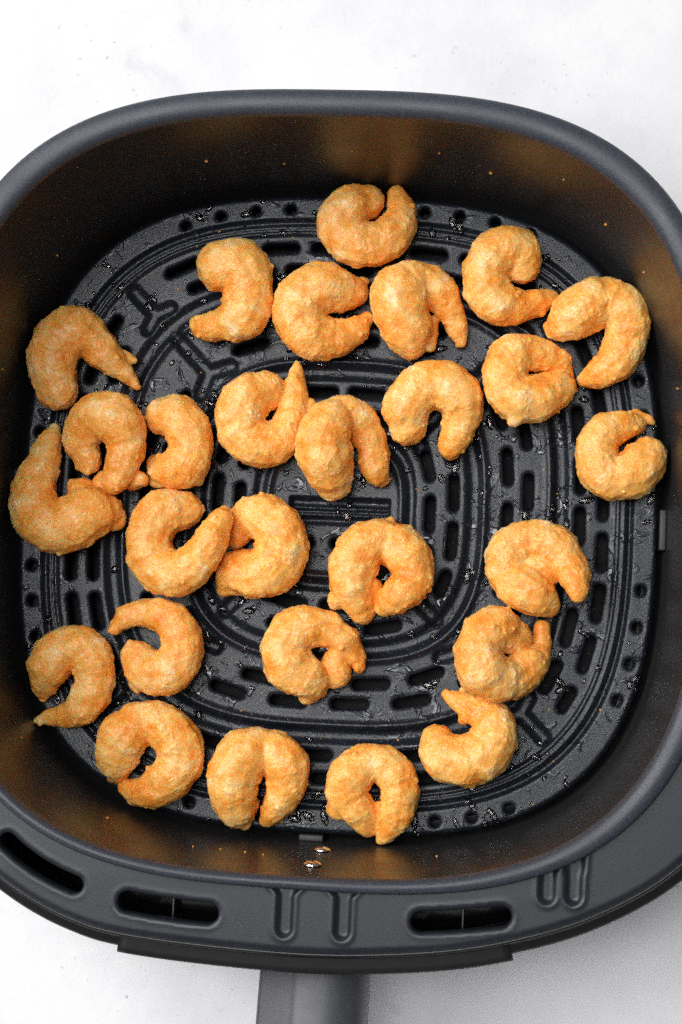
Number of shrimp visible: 27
